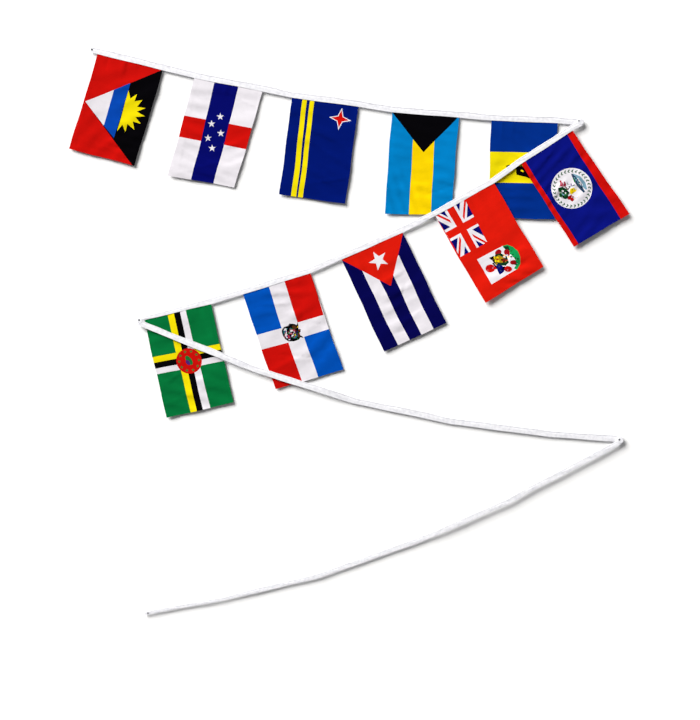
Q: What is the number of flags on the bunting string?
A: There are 10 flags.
